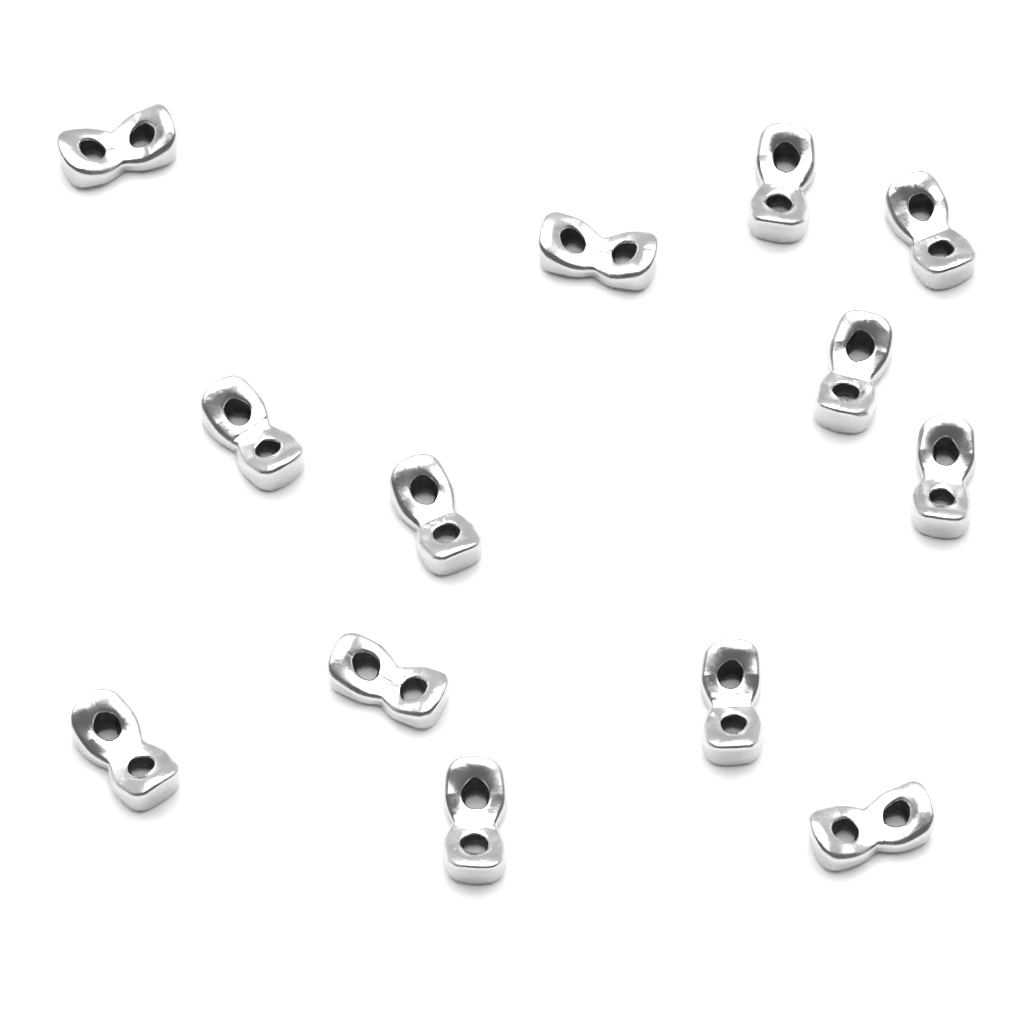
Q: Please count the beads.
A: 13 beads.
